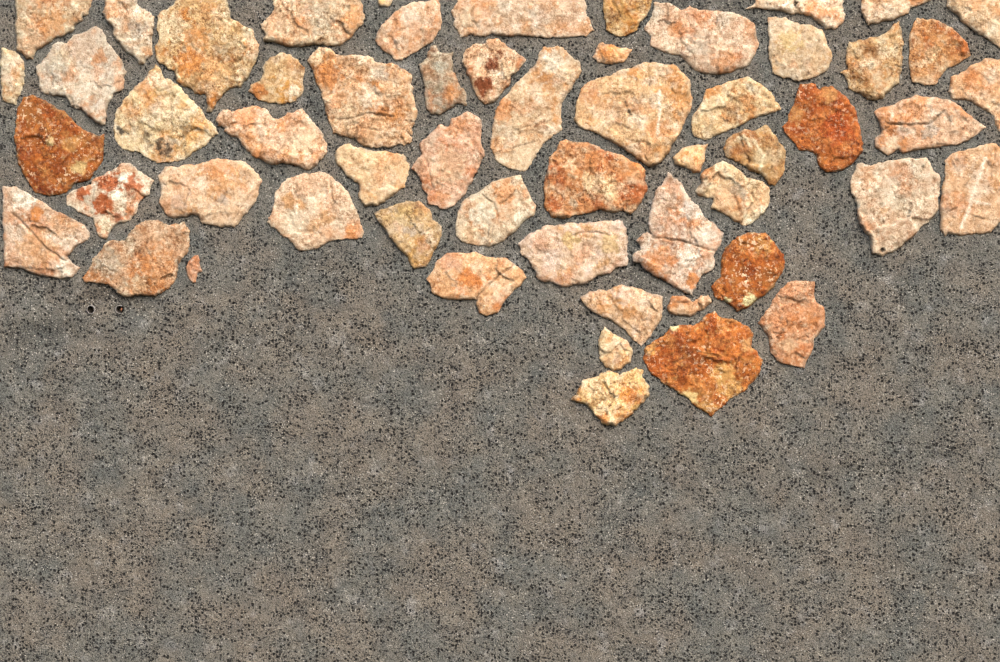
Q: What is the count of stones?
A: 57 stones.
